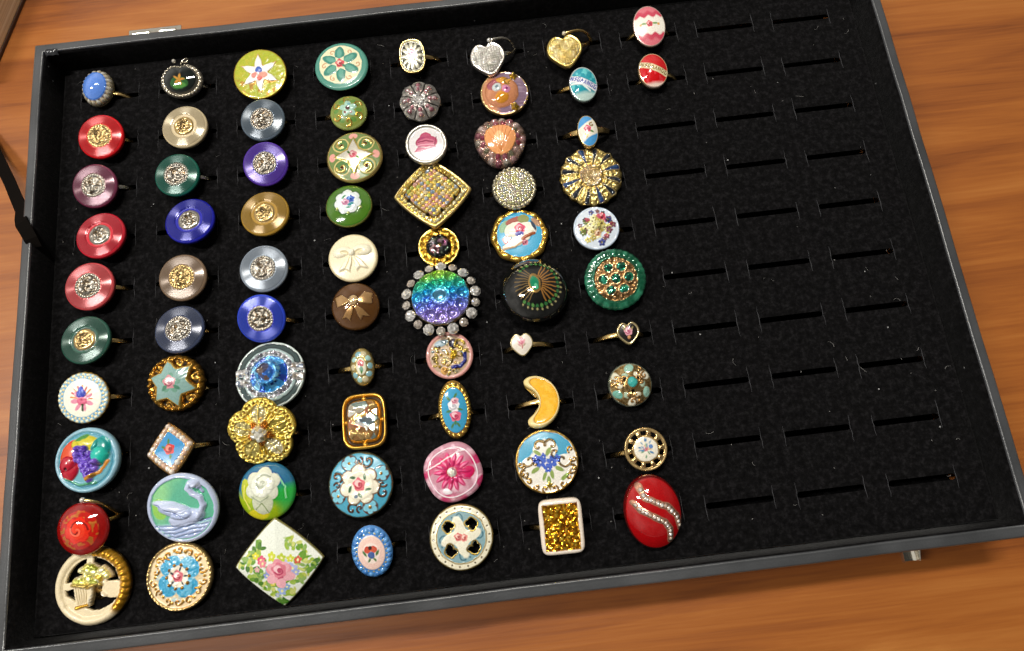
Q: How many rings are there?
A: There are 72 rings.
